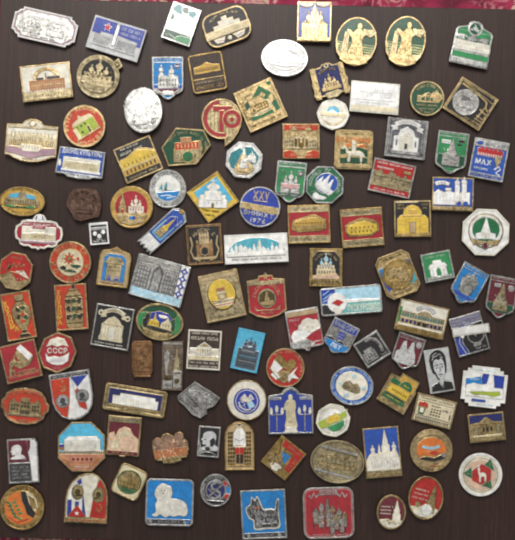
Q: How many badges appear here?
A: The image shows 113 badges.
